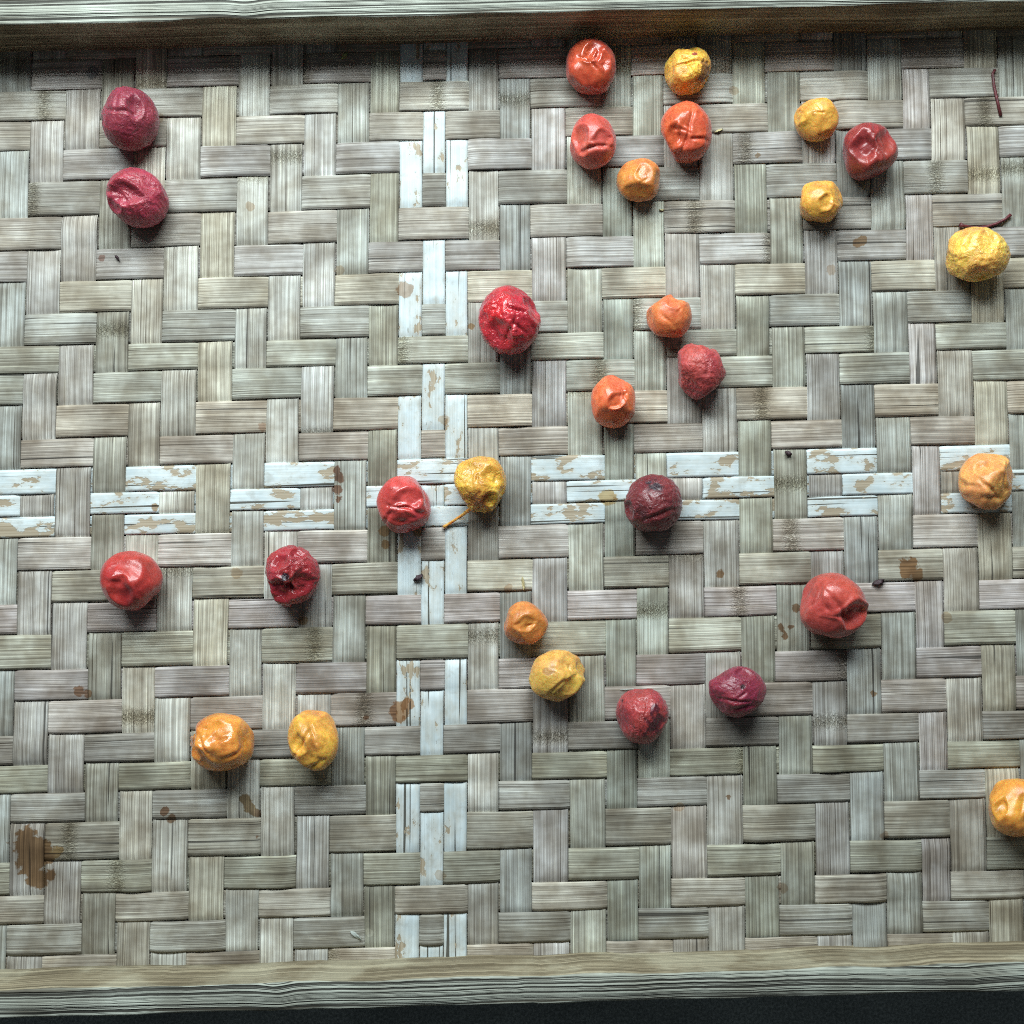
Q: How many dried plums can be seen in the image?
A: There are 29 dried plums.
